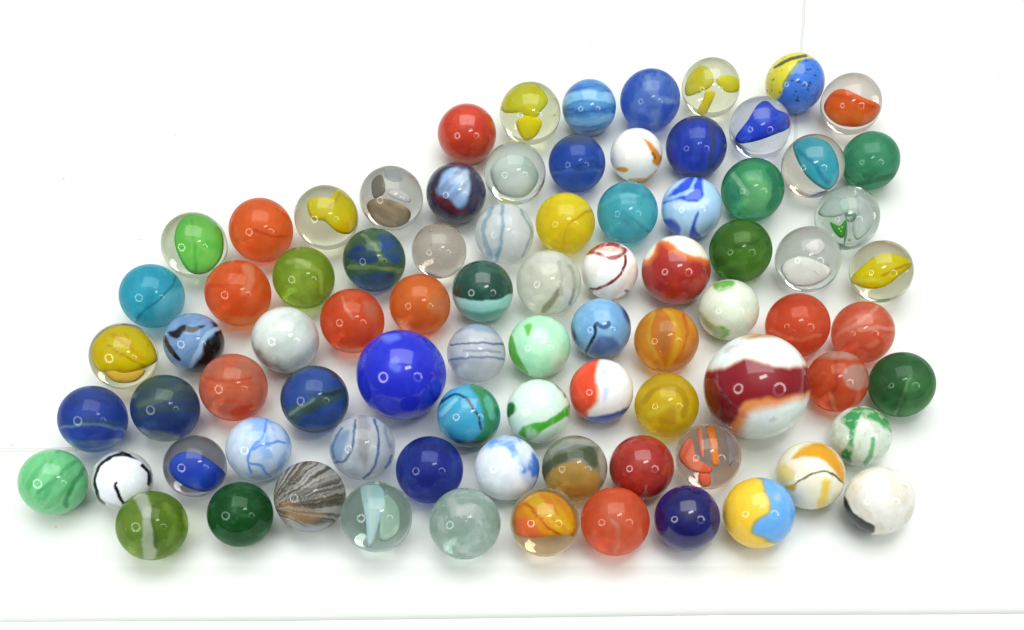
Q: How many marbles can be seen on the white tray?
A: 83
